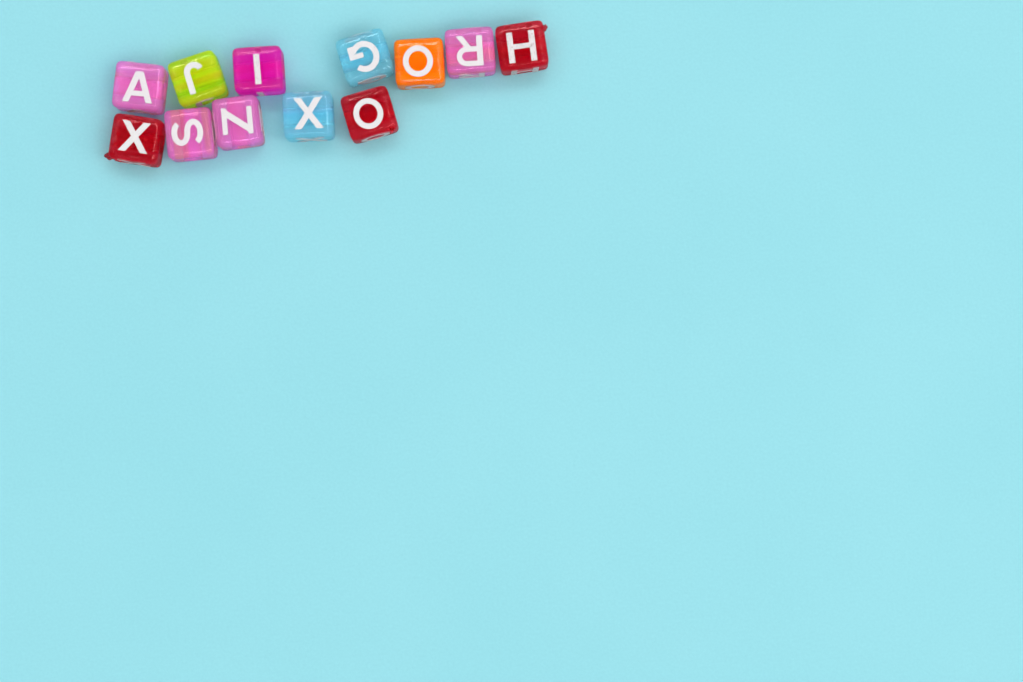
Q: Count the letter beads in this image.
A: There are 12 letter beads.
